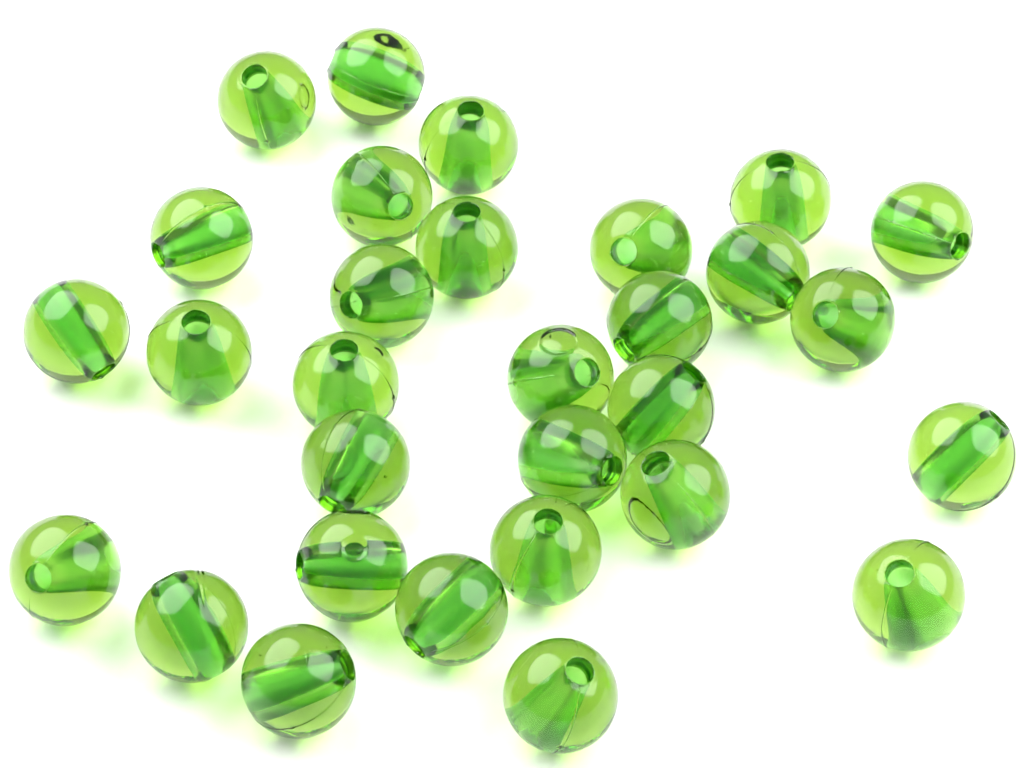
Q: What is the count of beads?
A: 30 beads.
